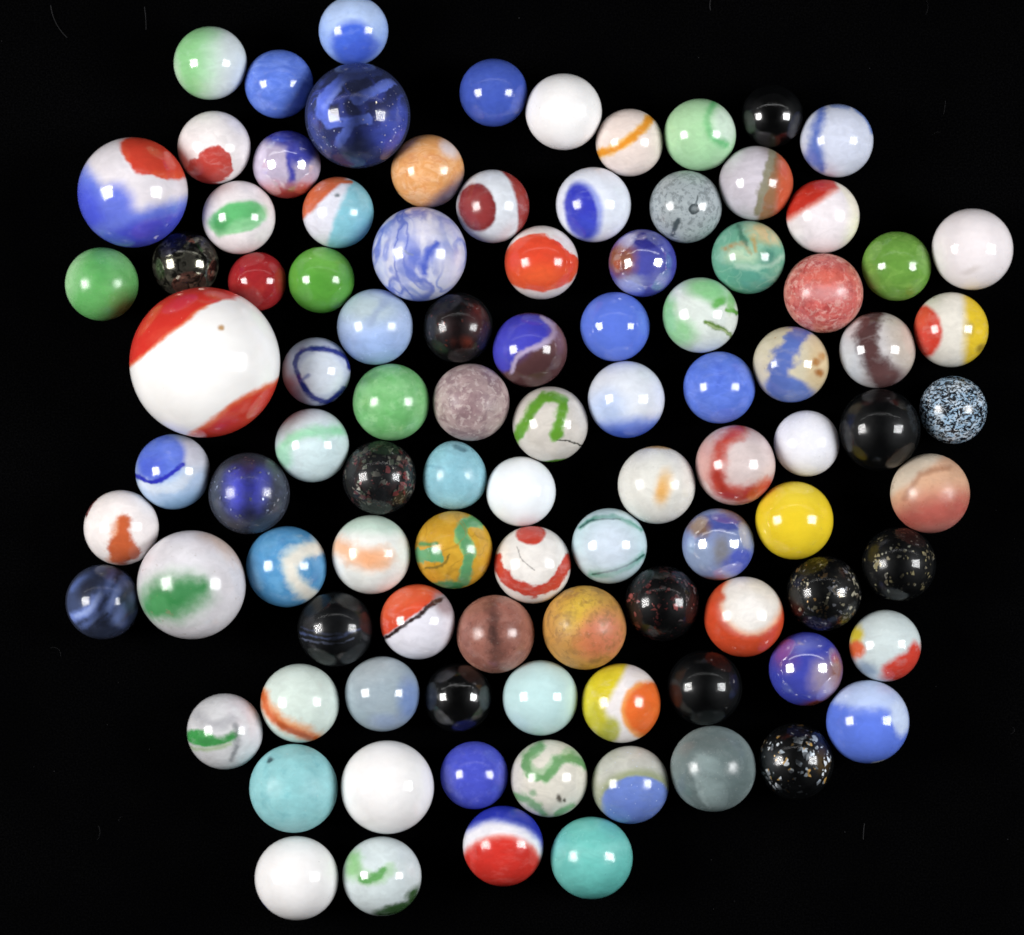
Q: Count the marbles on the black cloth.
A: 98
